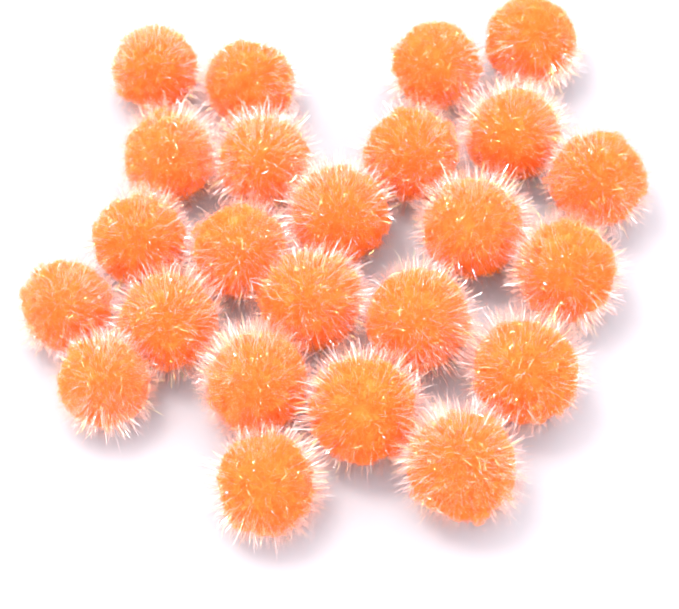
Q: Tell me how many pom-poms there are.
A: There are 24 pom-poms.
